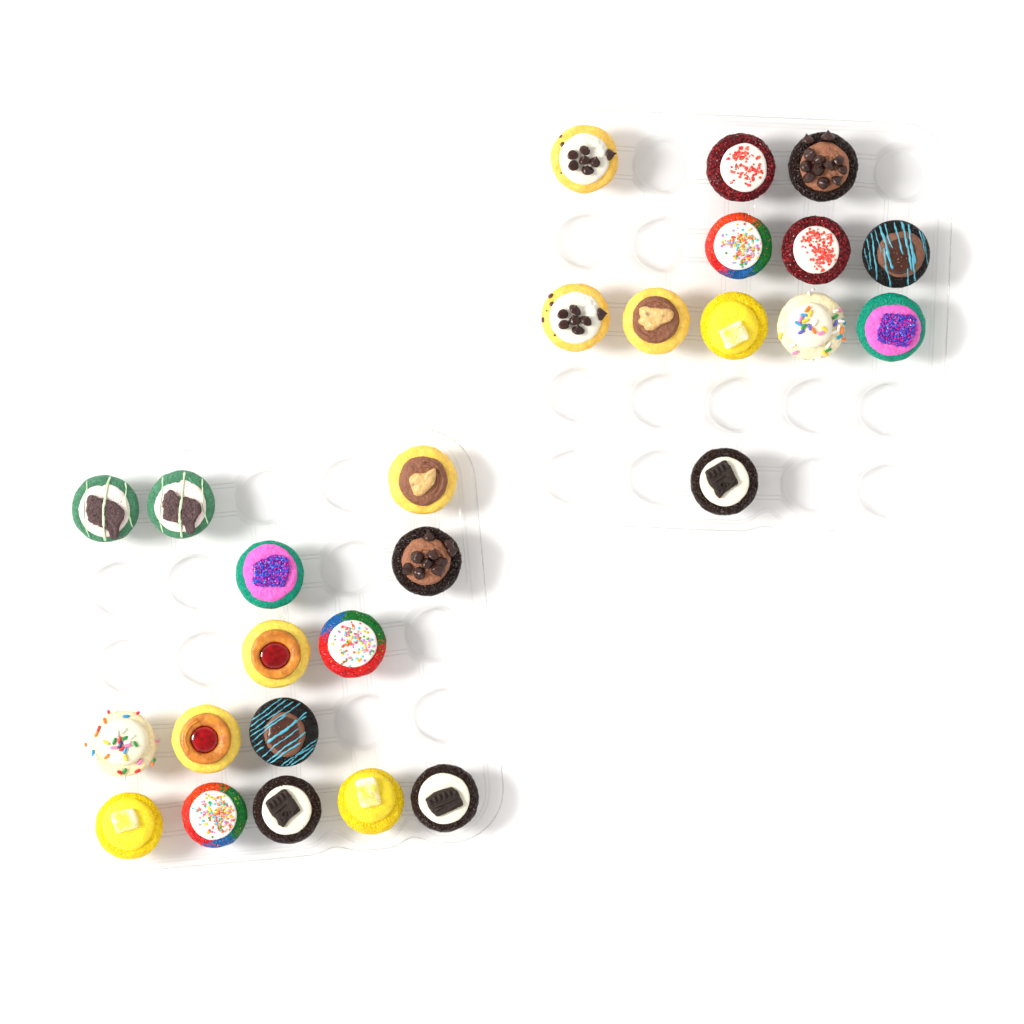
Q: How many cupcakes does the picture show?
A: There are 27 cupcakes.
